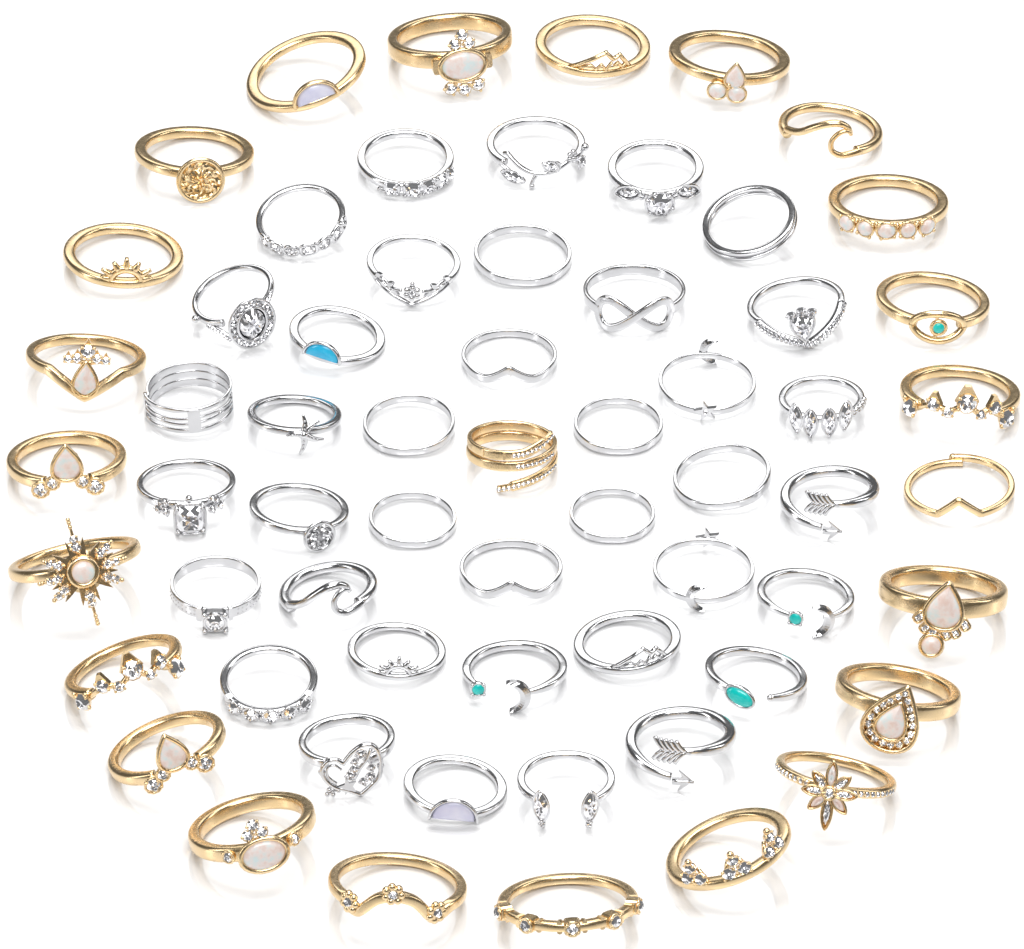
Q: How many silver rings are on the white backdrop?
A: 38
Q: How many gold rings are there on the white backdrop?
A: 24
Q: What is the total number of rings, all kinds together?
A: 62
